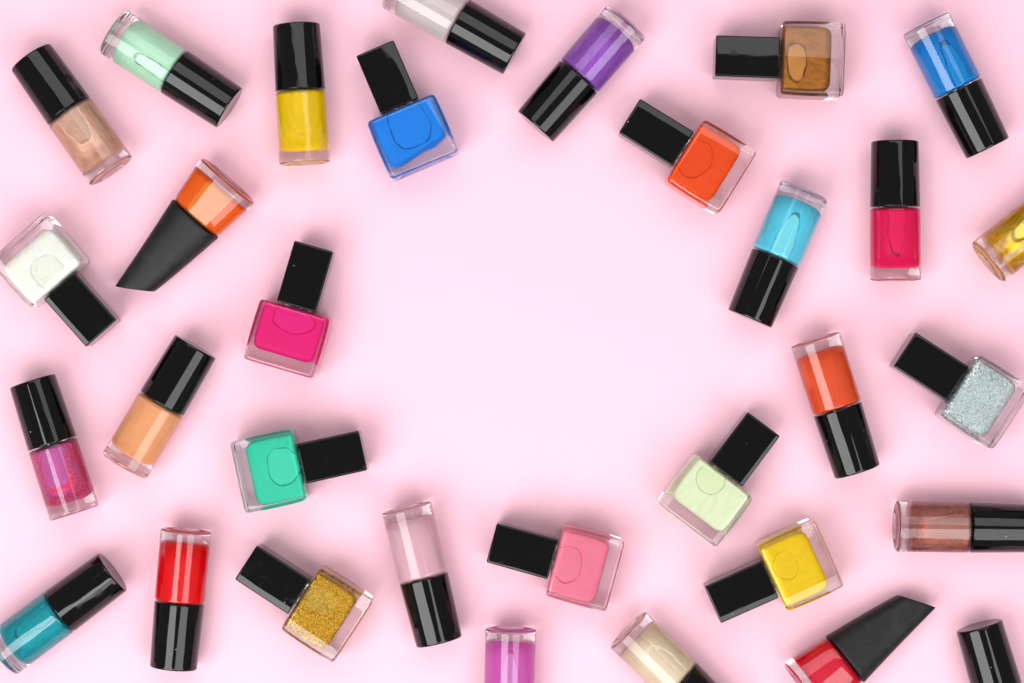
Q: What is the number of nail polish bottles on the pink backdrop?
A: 32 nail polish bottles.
